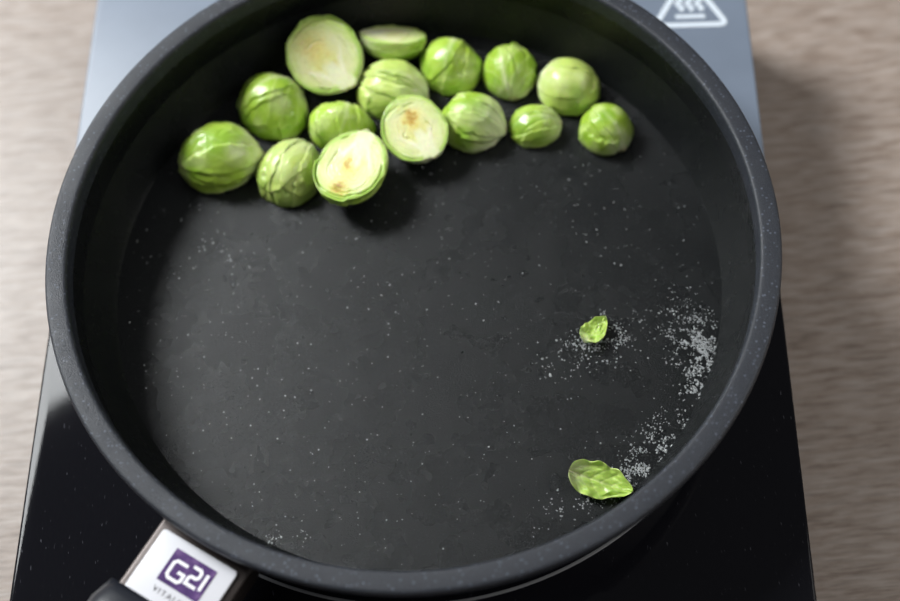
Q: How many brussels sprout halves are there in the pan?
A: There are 15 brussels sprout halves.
